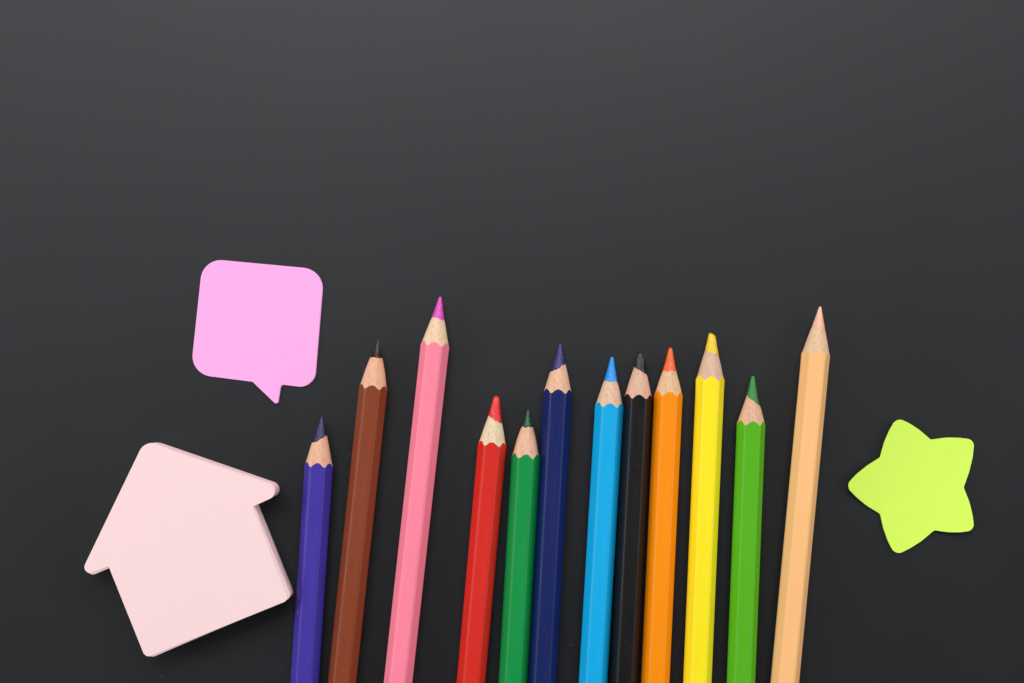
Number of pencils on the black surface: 12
